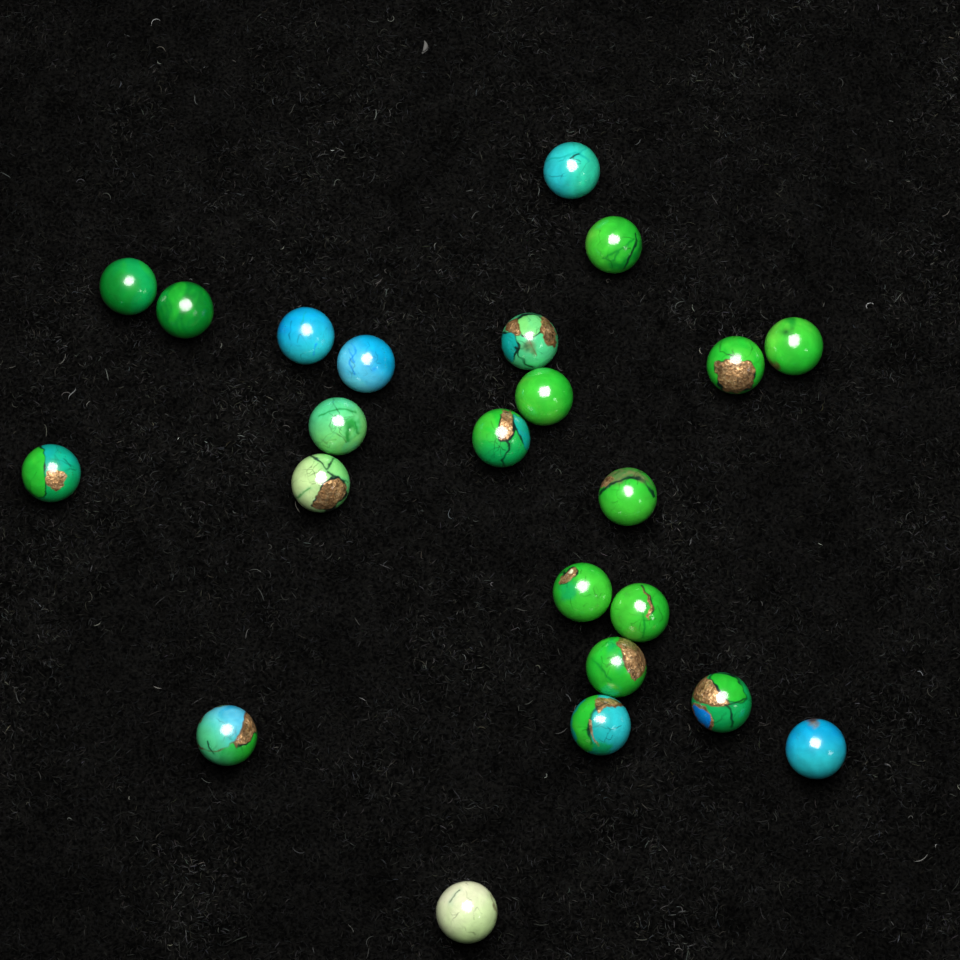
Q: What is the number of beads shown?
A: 23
